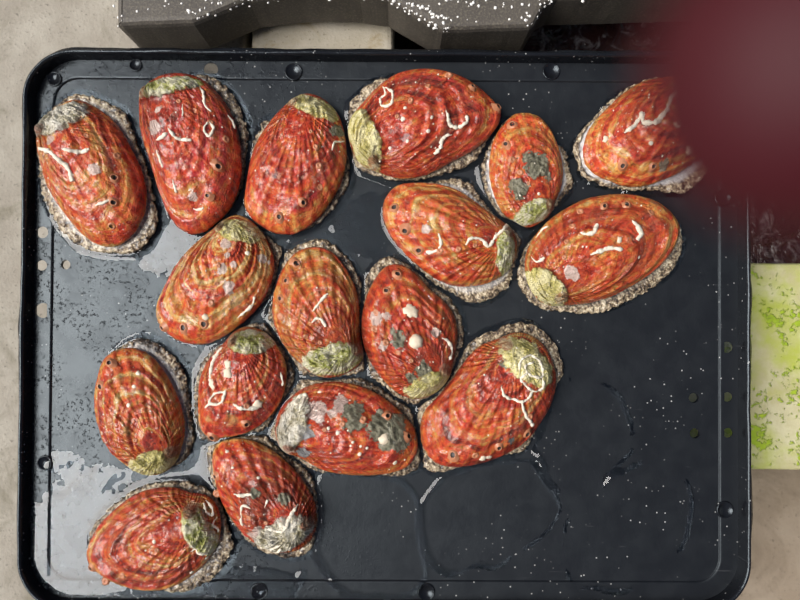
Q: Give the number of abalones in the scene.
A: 17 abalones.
